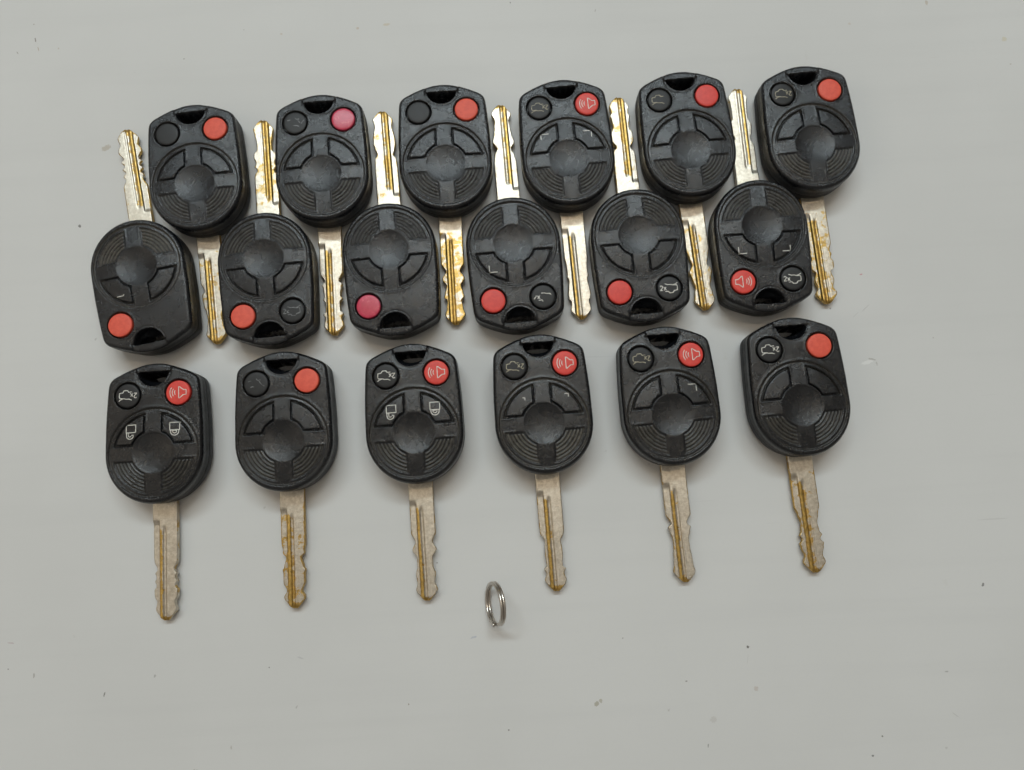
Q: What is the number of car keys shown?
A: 18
